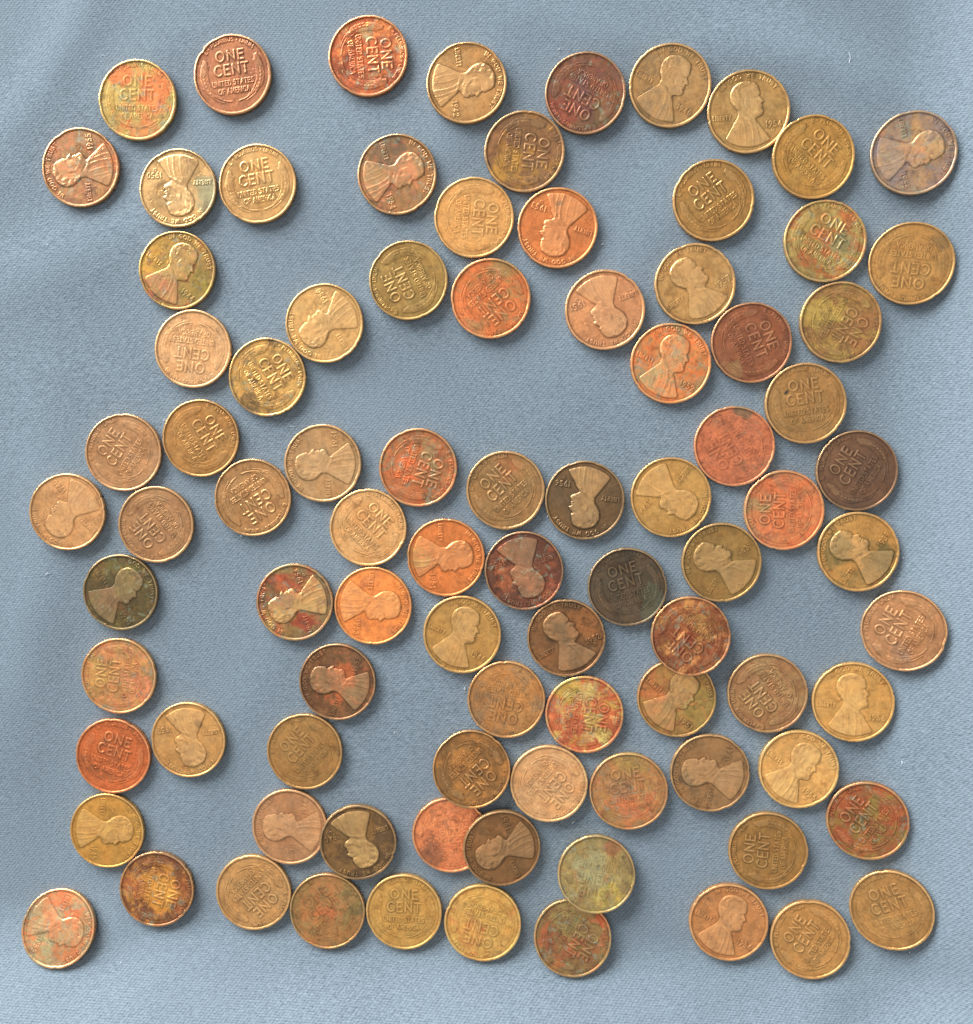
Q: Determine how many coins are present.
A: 90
